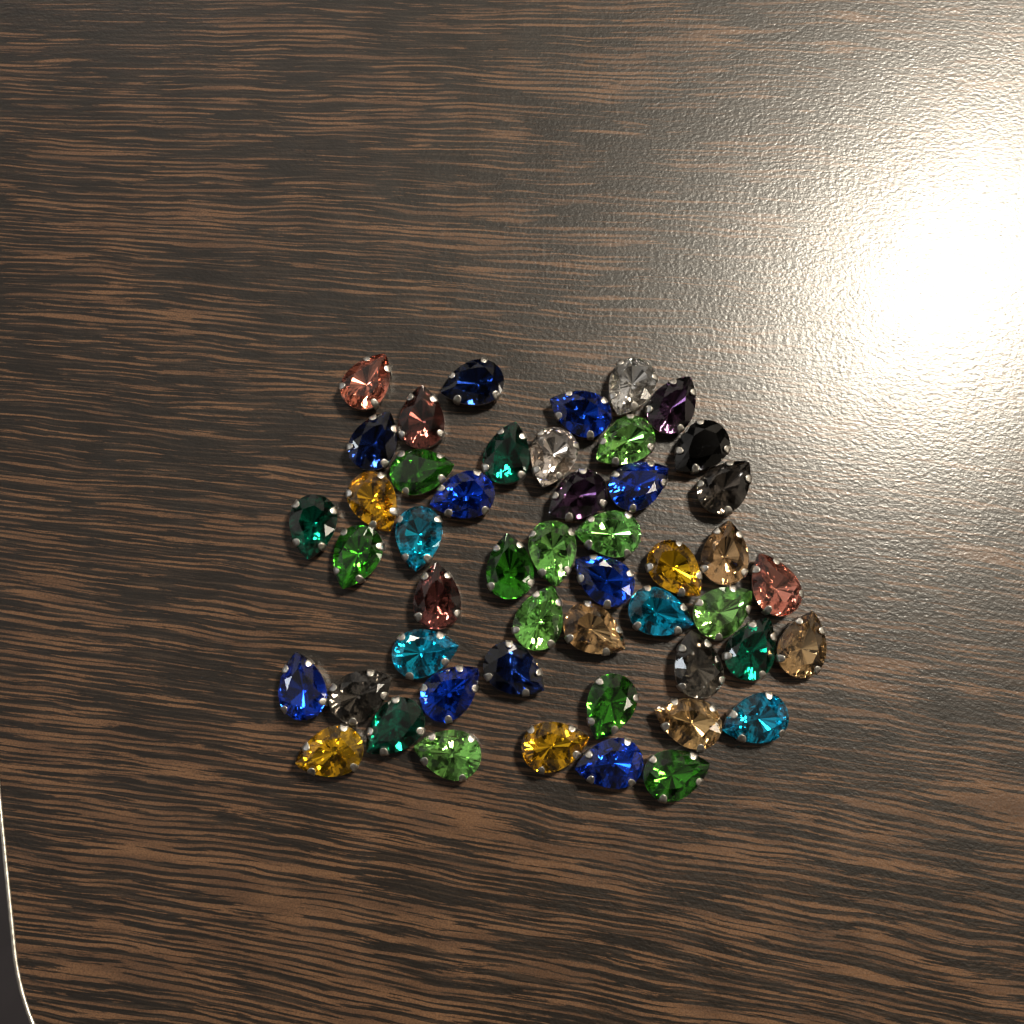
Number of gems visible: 49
